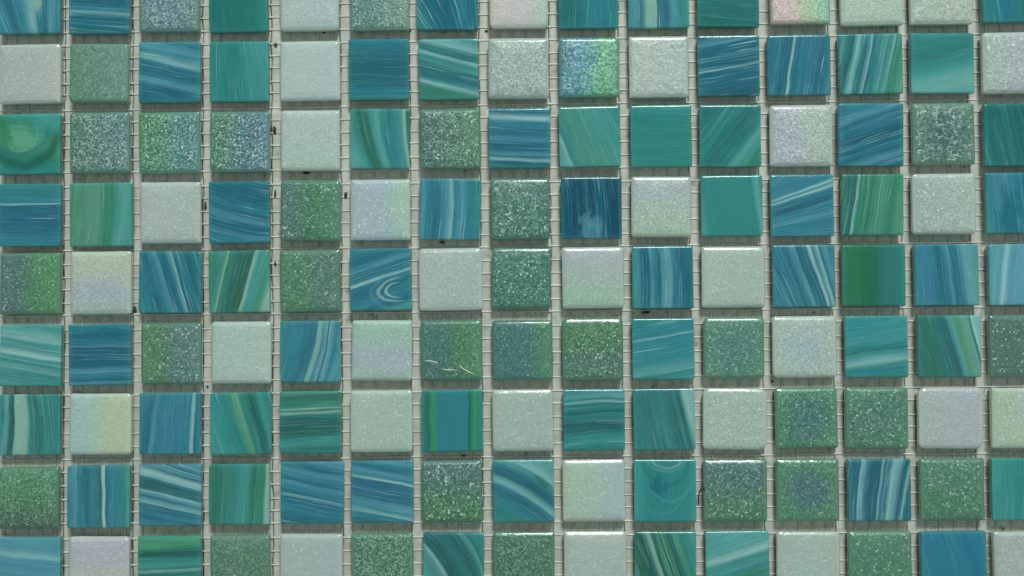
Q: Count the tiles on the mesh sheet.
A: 135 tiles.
